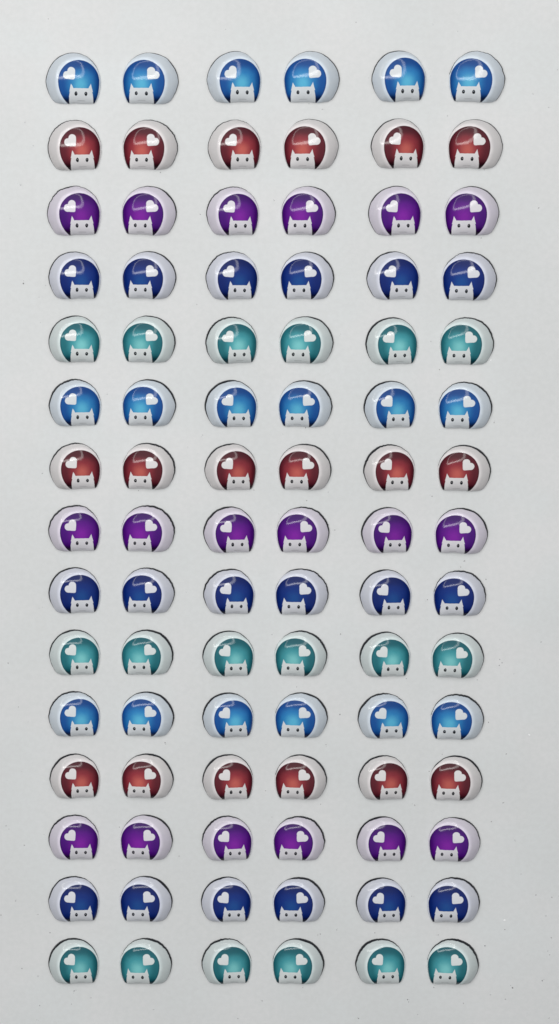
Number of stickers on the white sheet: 90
